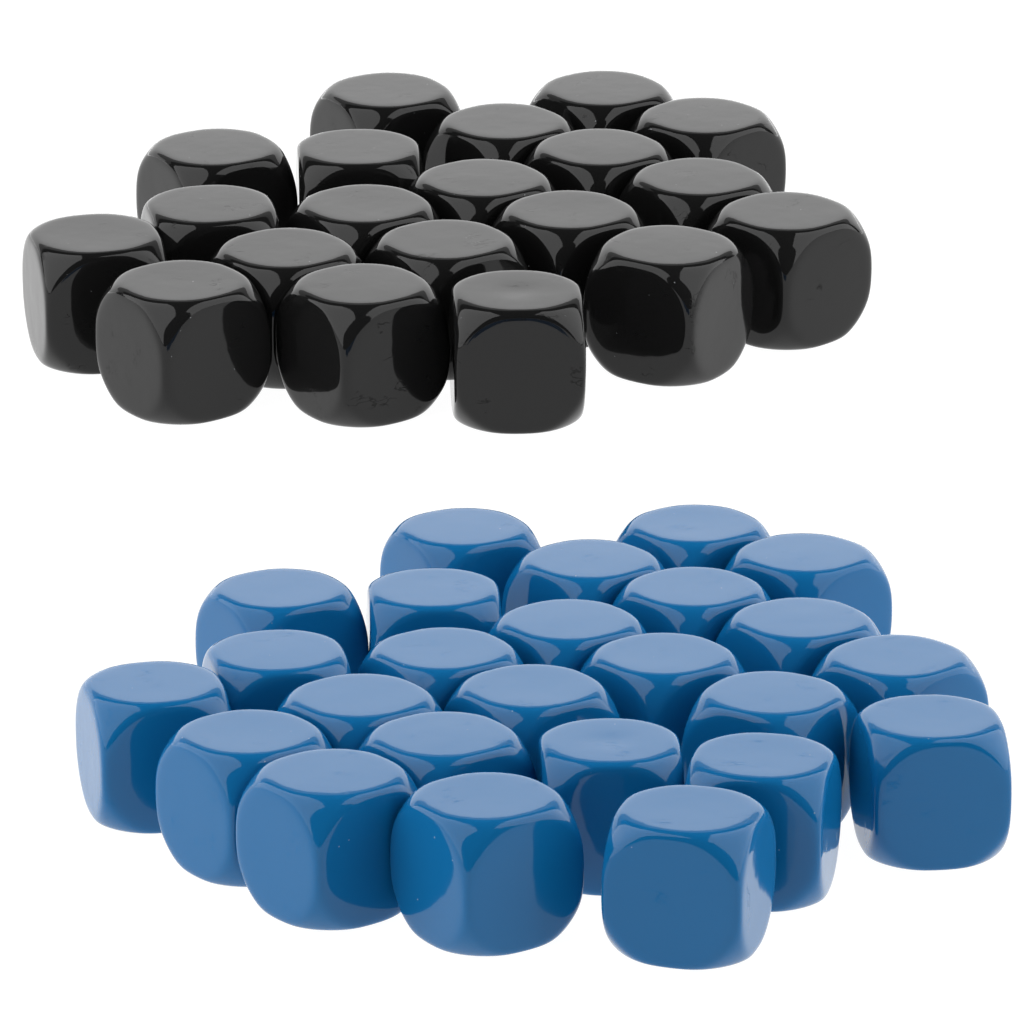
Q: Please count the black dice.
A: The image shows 20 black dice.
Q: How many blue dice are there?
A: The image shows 25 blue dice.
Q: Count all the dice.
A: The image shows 45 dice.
